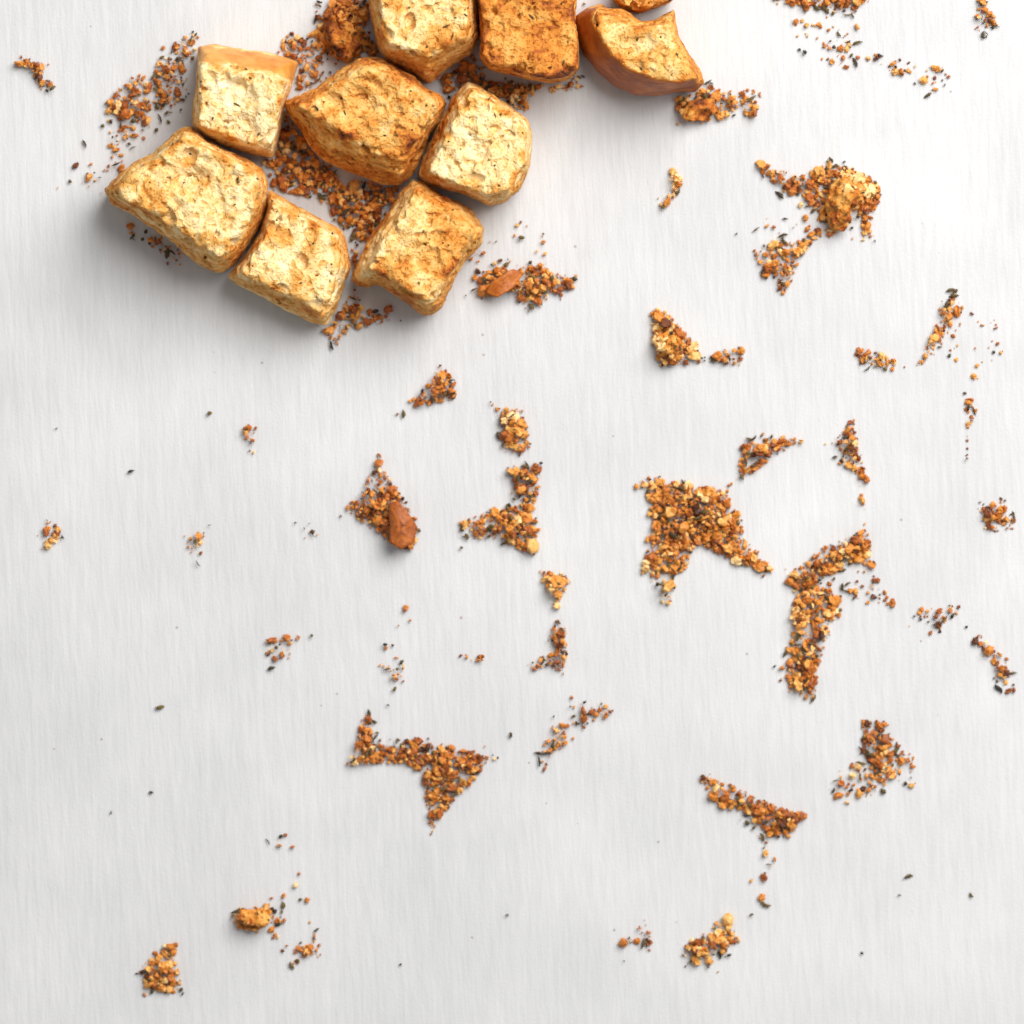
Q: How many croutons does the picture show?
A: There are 10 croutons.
